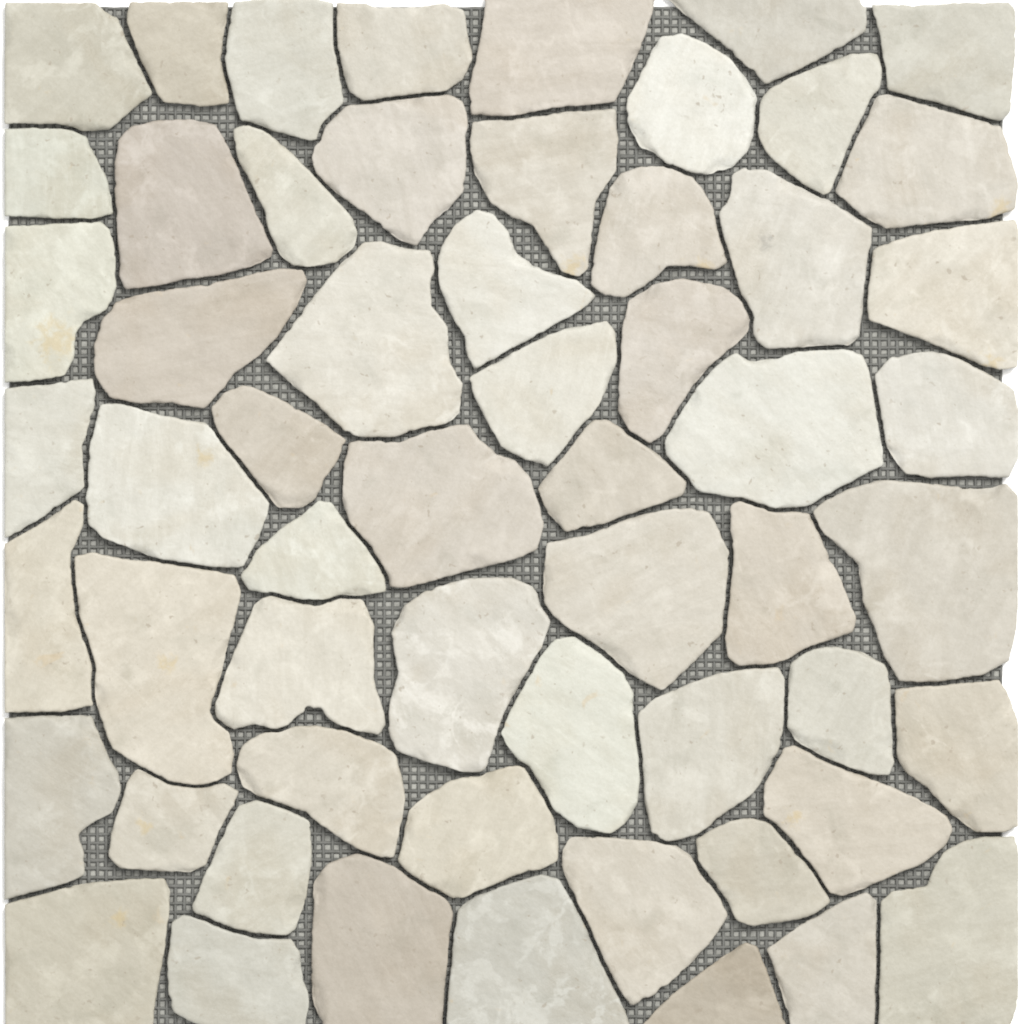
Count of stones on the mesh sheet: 58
